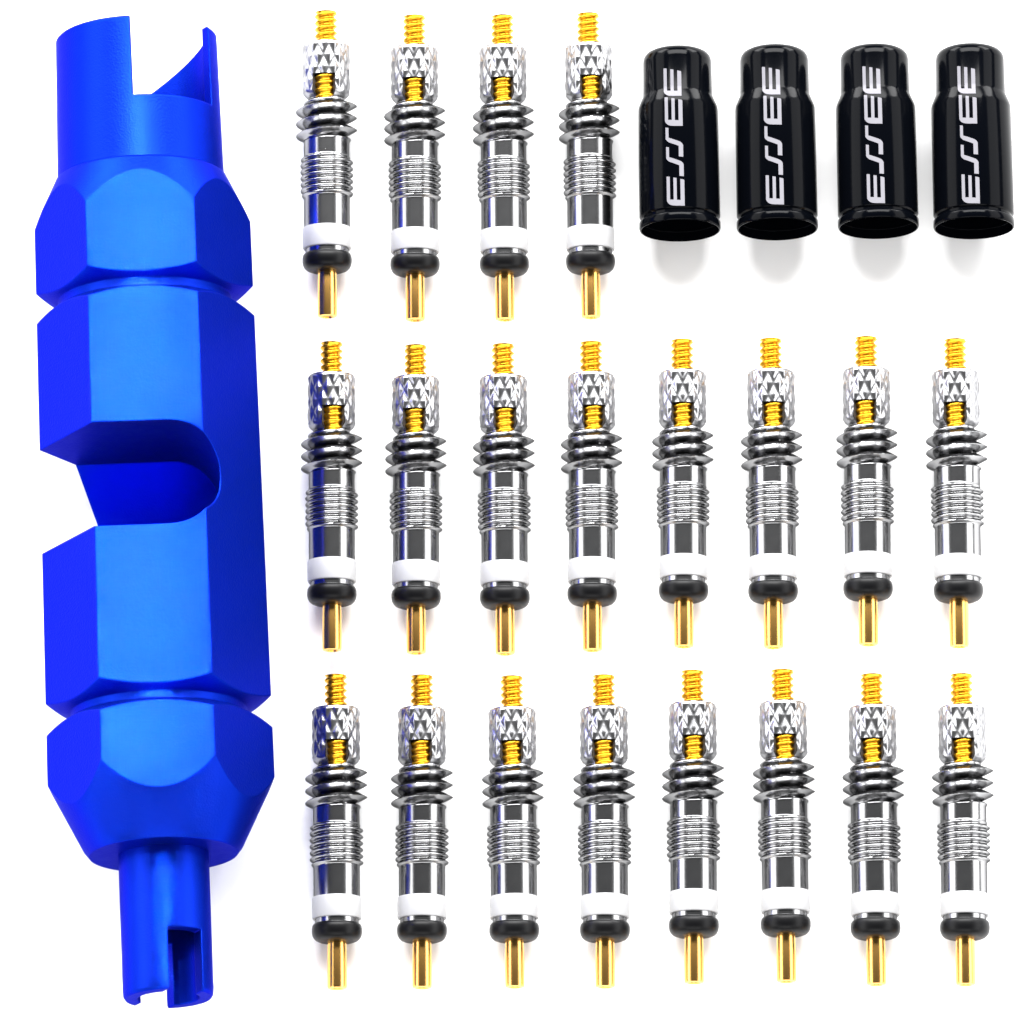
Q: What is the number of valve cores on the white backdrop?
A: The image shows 20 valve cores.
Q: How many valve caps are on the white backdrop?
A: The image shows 4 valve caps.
